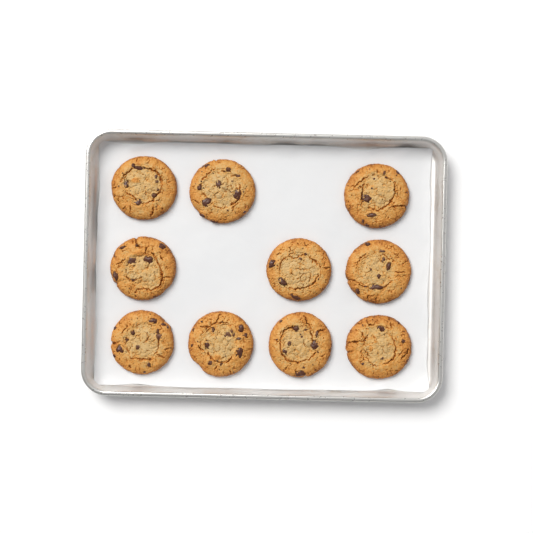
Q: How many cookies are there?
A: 10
